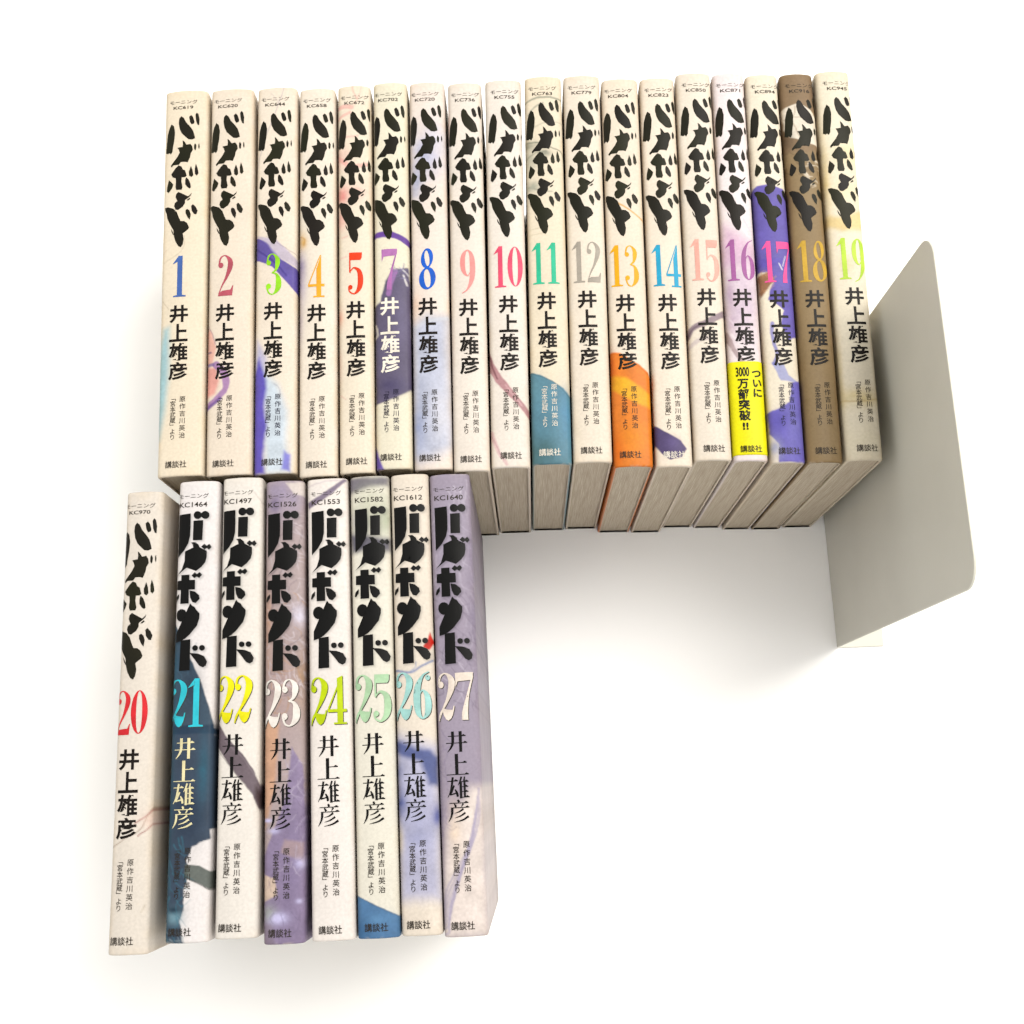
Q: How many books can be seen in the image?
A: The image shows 26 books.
